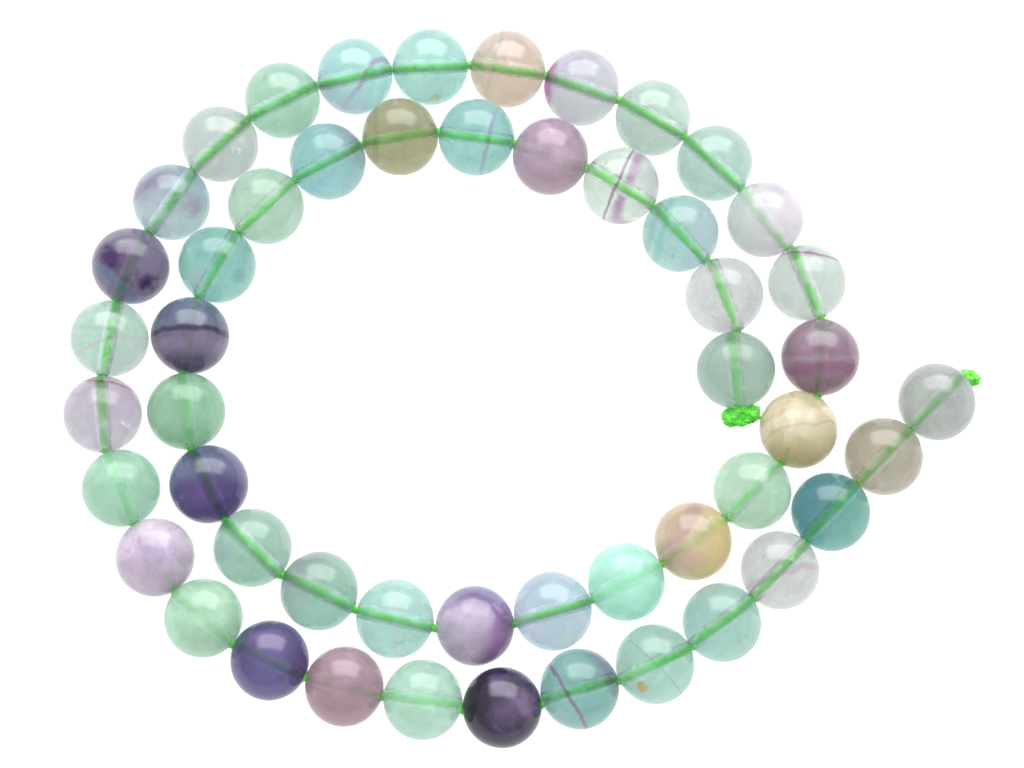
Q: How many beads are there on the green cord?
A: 51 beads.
